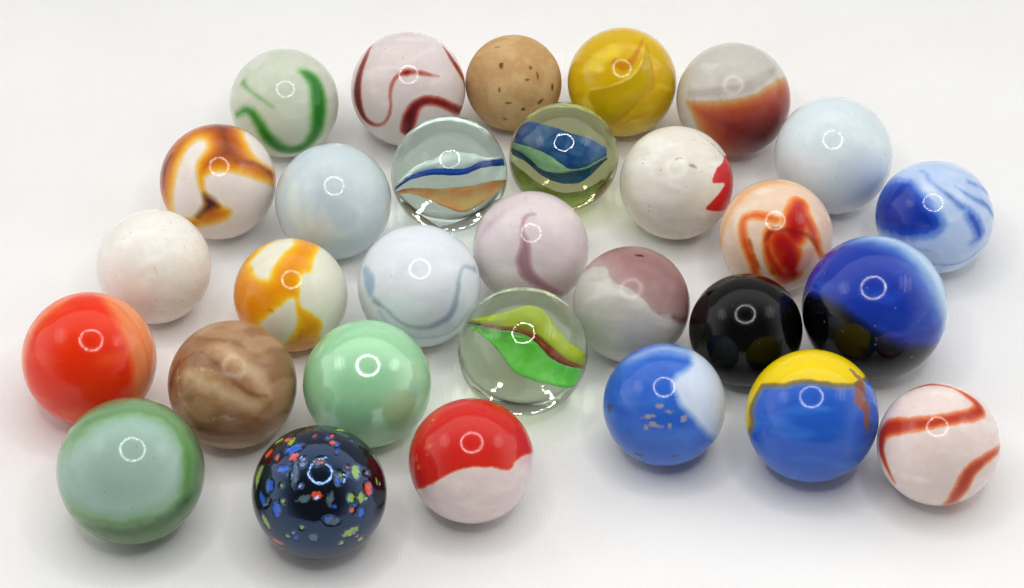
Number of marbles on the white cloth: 30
